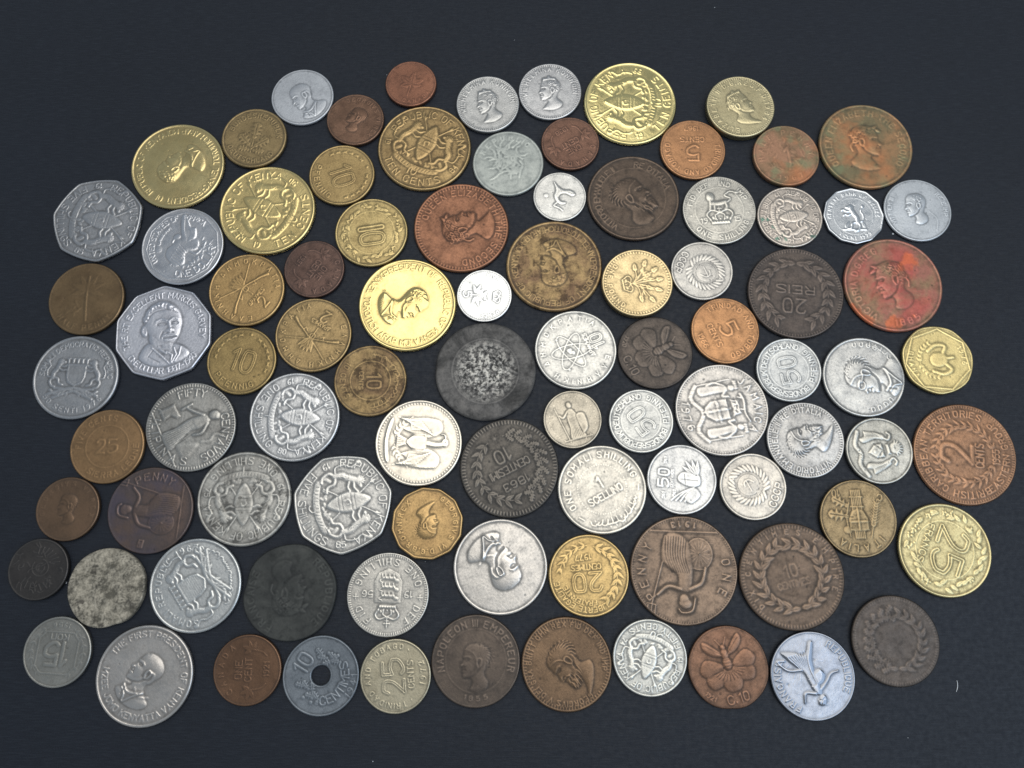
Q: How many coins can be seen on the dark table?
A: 90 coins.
